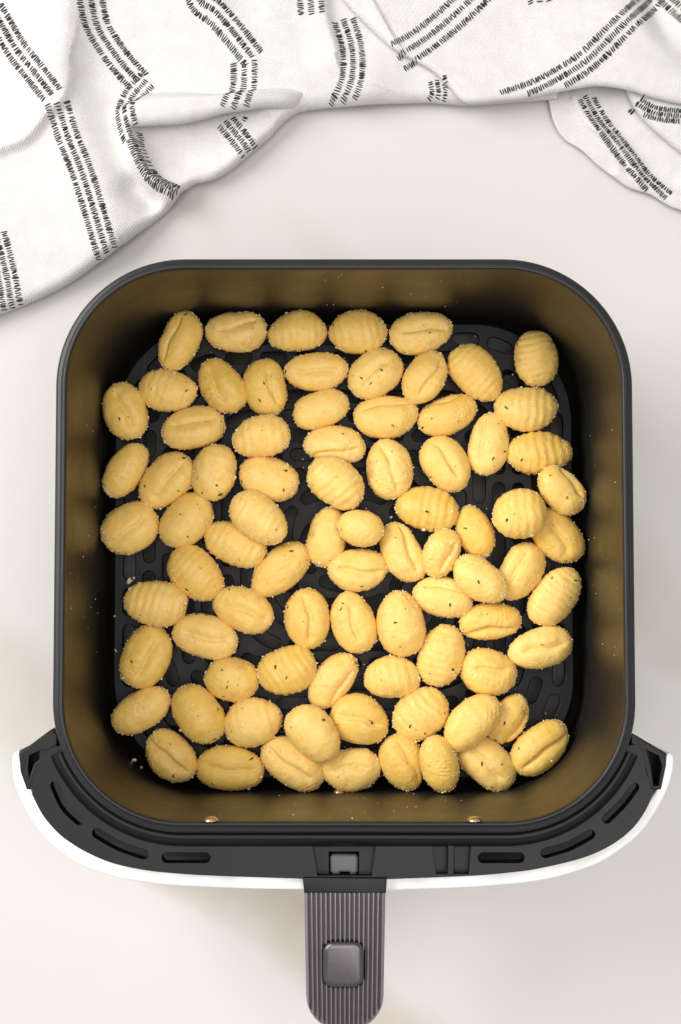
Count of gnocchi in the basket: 81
